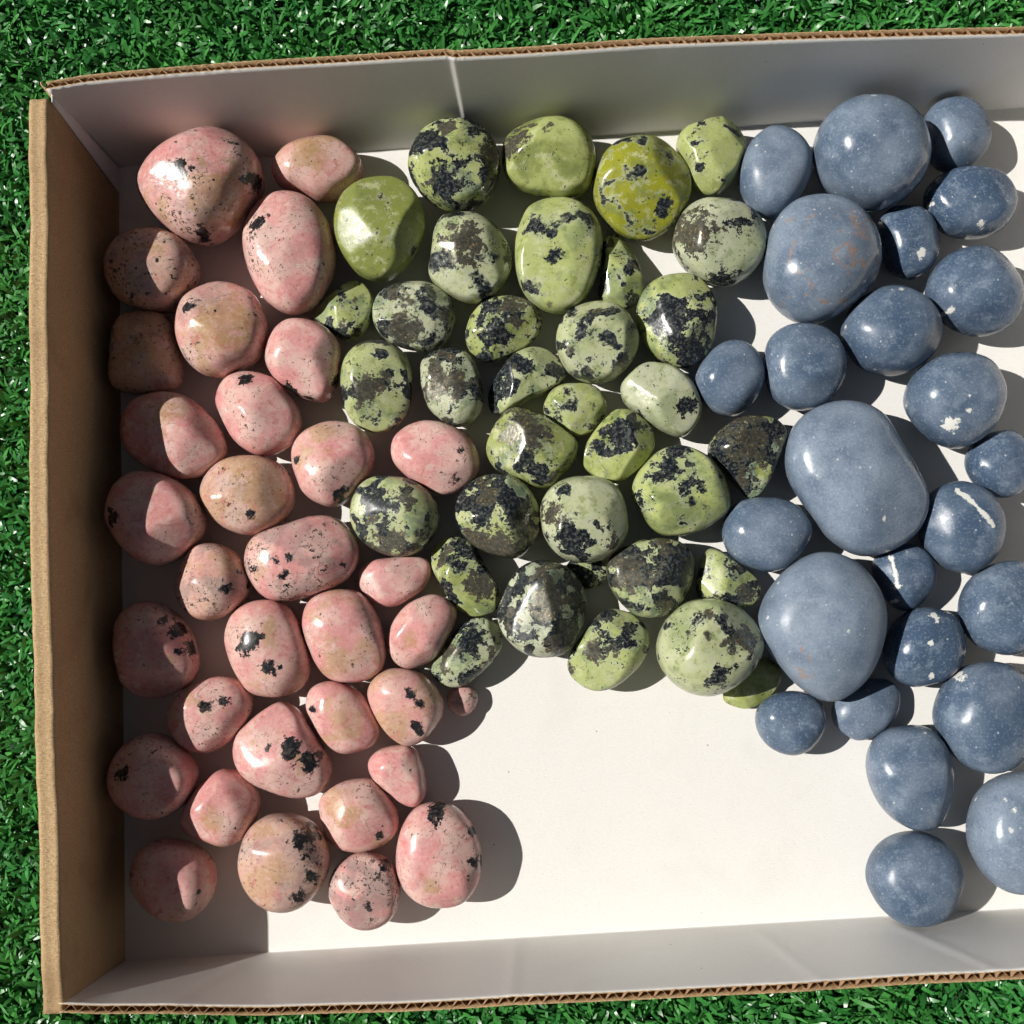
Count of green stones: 35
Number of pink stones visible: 33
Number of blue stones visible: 25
